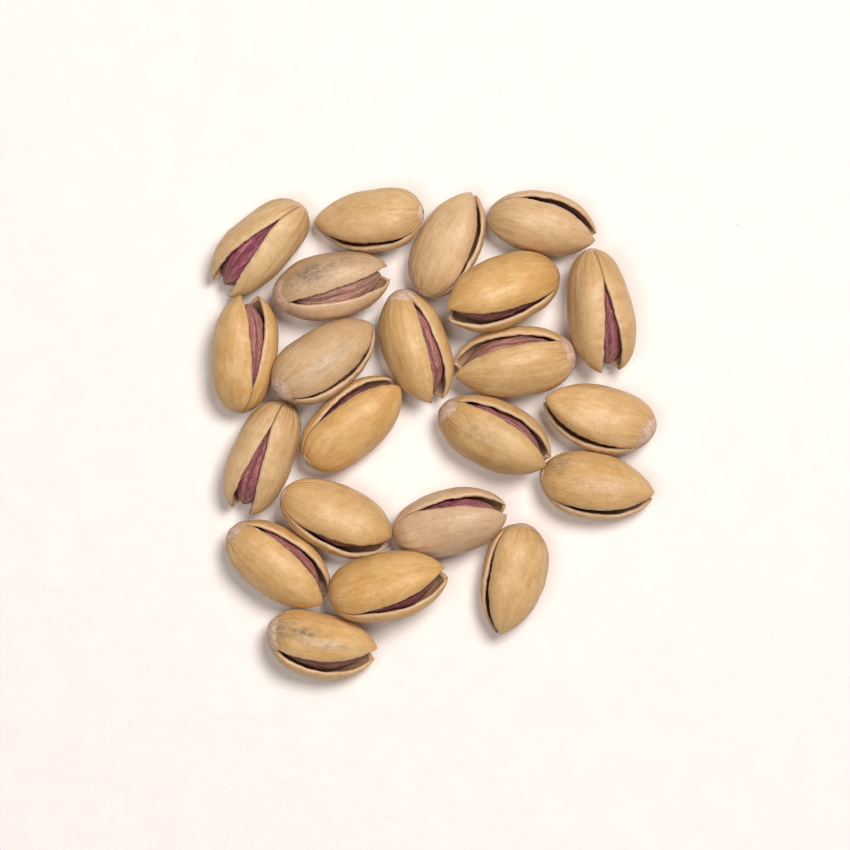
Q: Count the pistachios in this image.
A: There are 22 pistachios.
